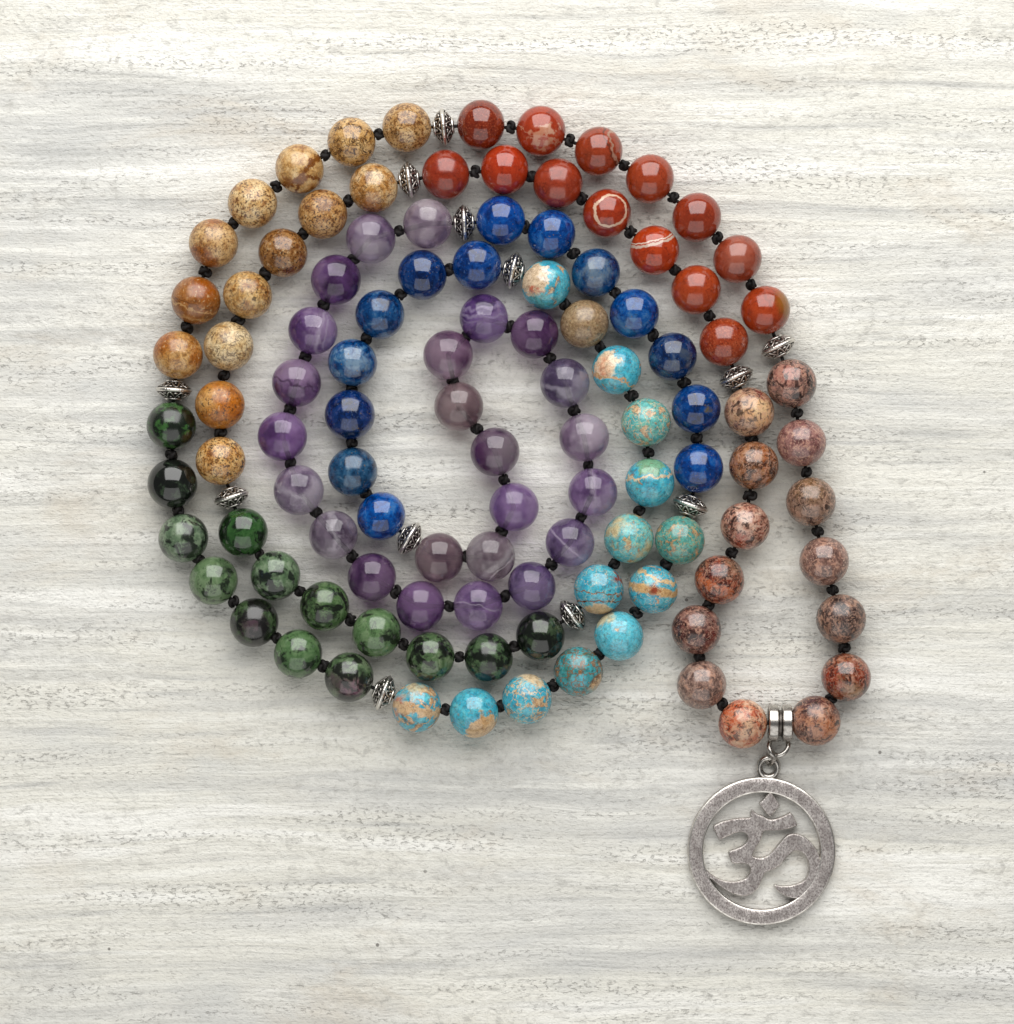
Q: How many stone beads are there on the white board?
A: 108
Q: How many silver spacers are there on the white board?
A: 12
